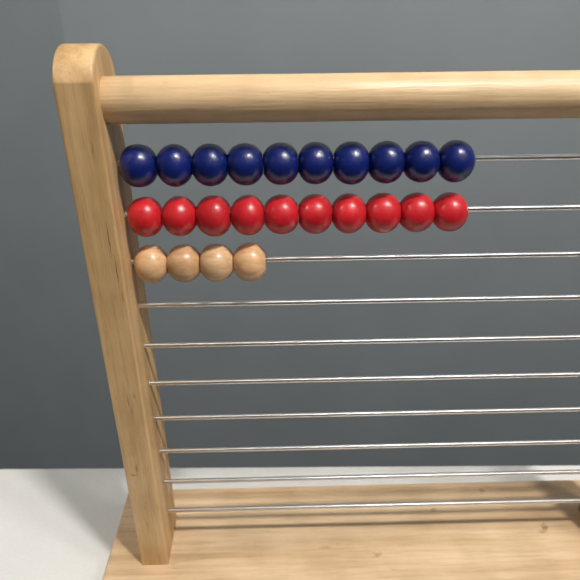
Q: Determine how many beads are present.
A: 24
